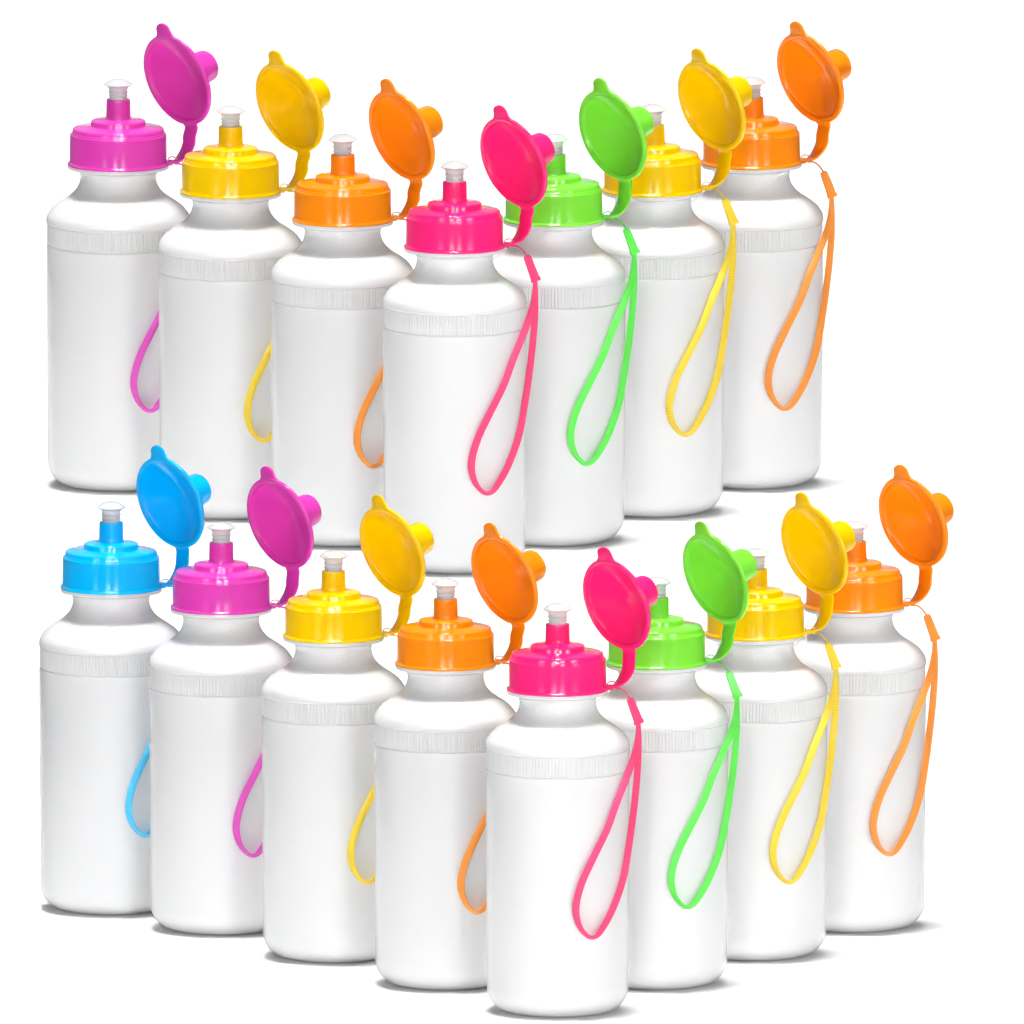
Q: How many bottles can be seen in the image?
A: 15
